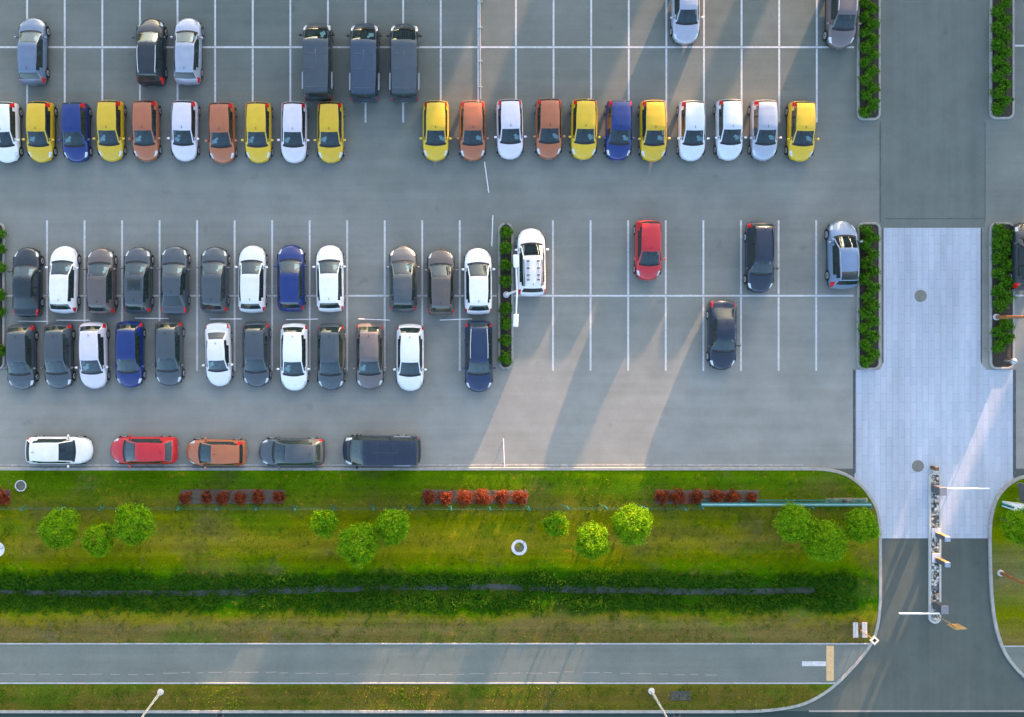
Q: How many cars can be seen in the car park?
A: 64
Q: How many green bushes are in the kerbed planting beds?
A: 75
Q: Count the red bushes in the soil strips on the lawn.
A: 19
